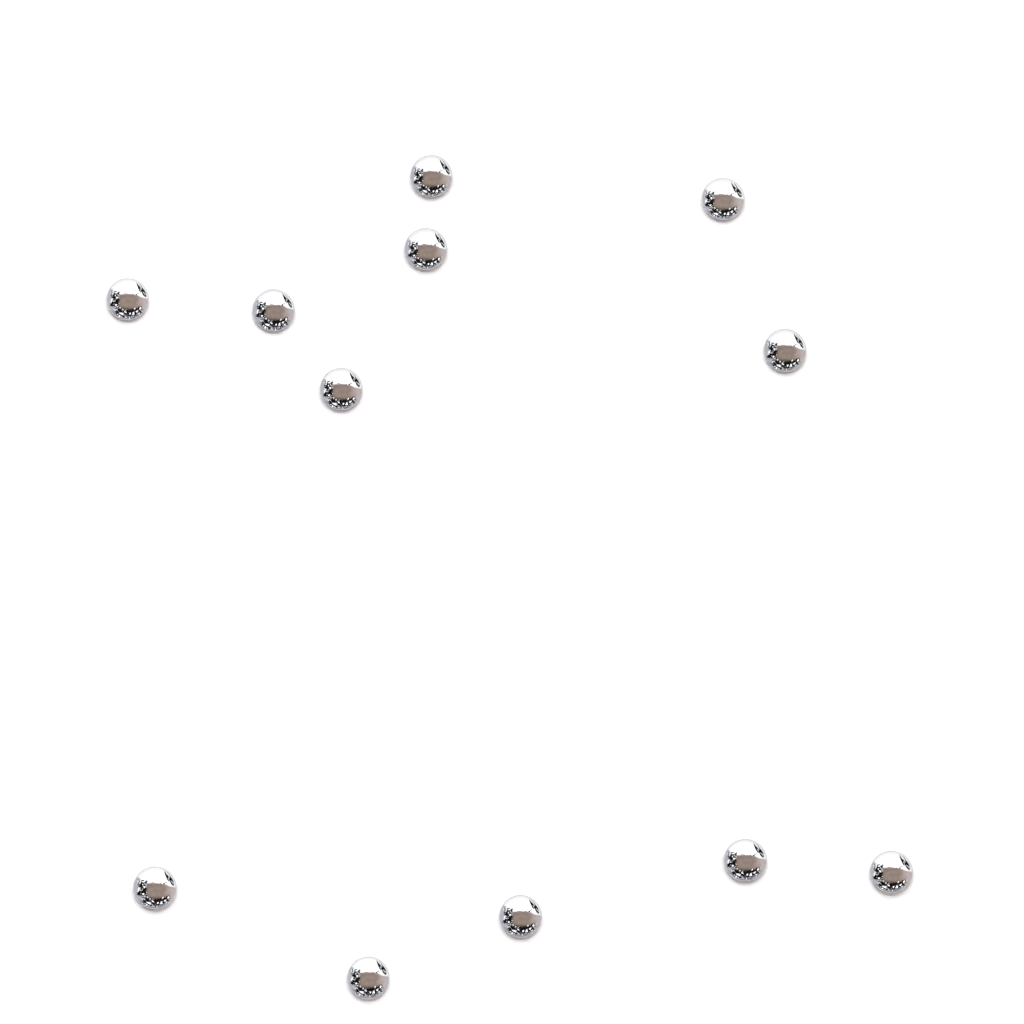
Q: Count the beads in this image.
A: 12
